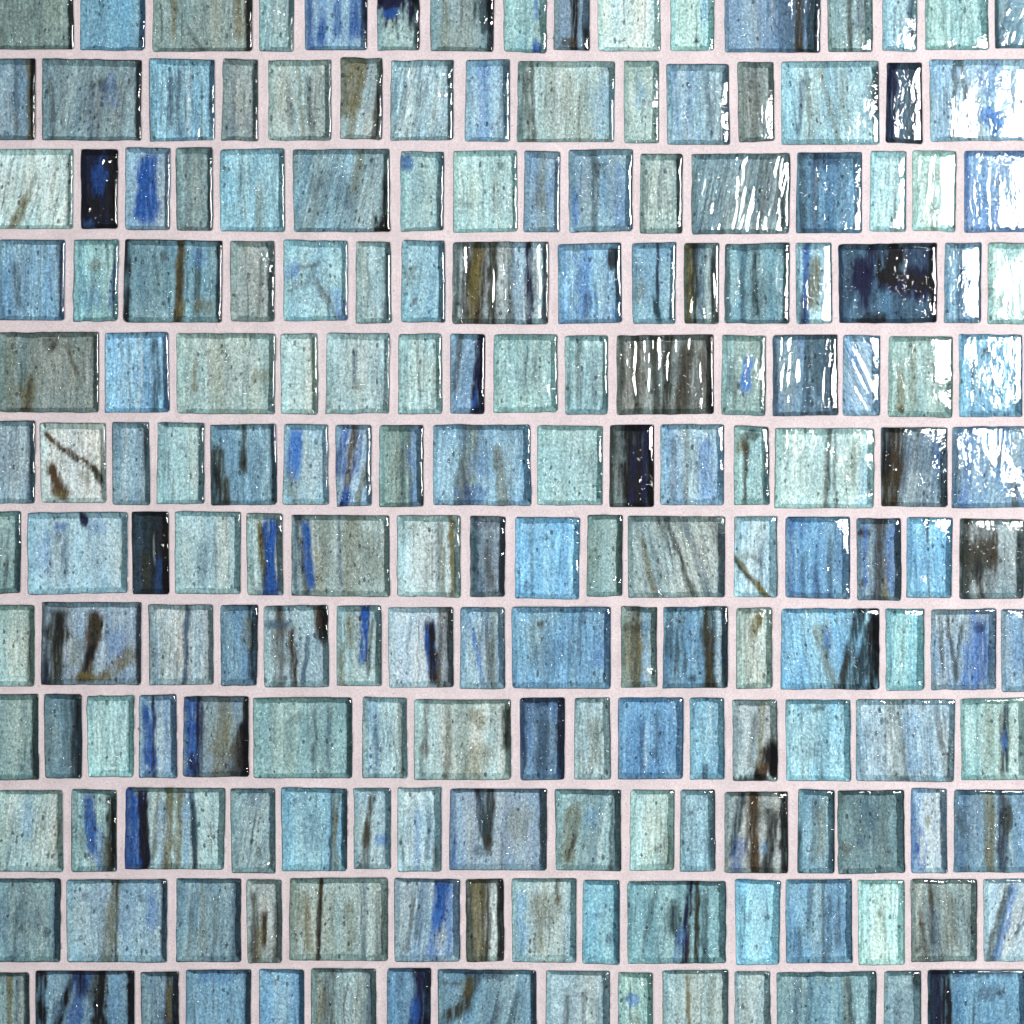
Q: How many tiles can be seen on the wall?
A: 188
